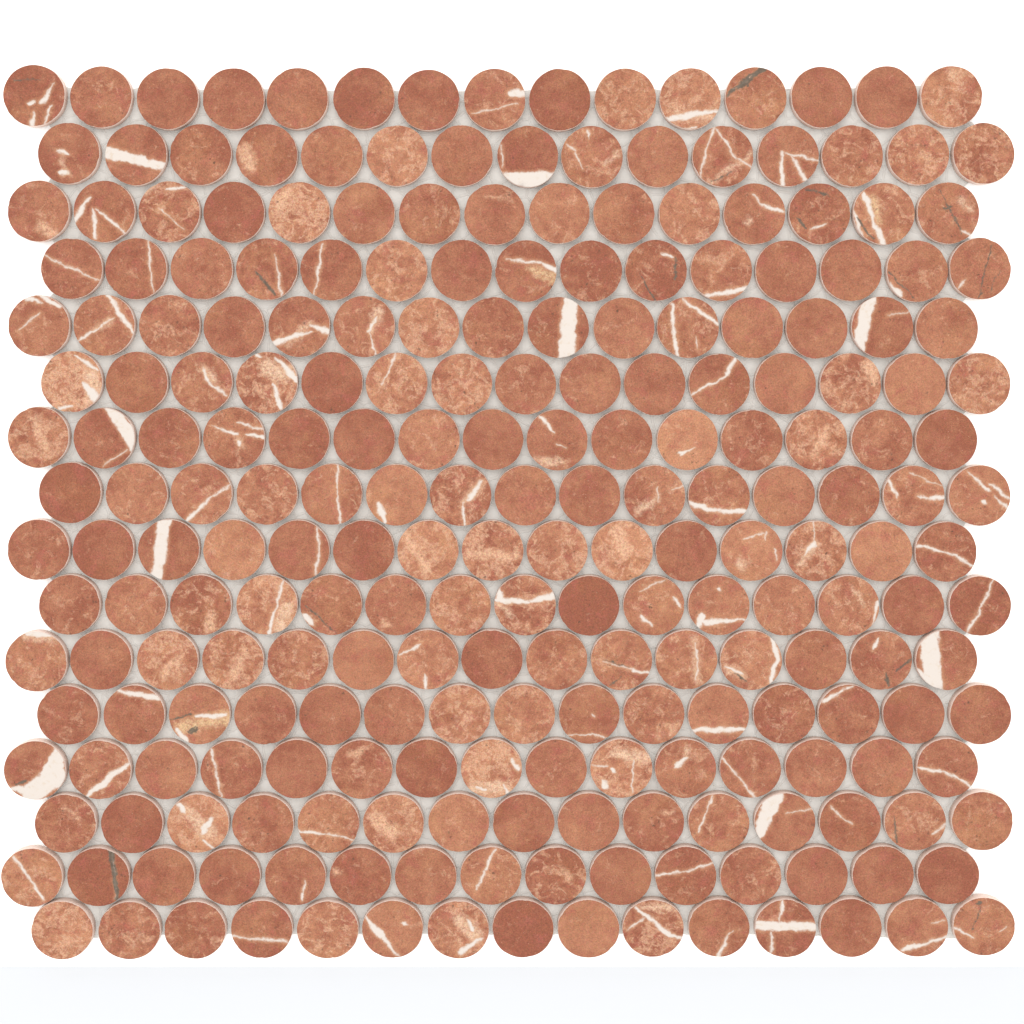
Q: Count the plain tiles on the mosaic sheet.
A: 140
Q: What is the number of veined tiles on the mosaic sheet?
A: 100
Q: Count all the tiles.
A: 240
